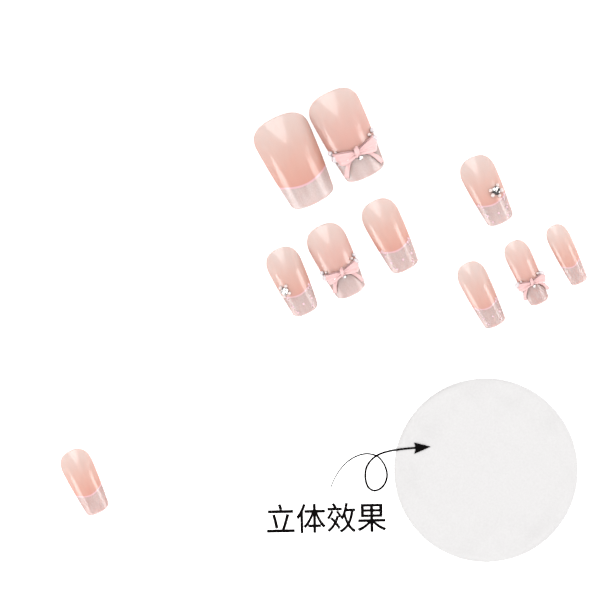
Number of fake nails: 10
